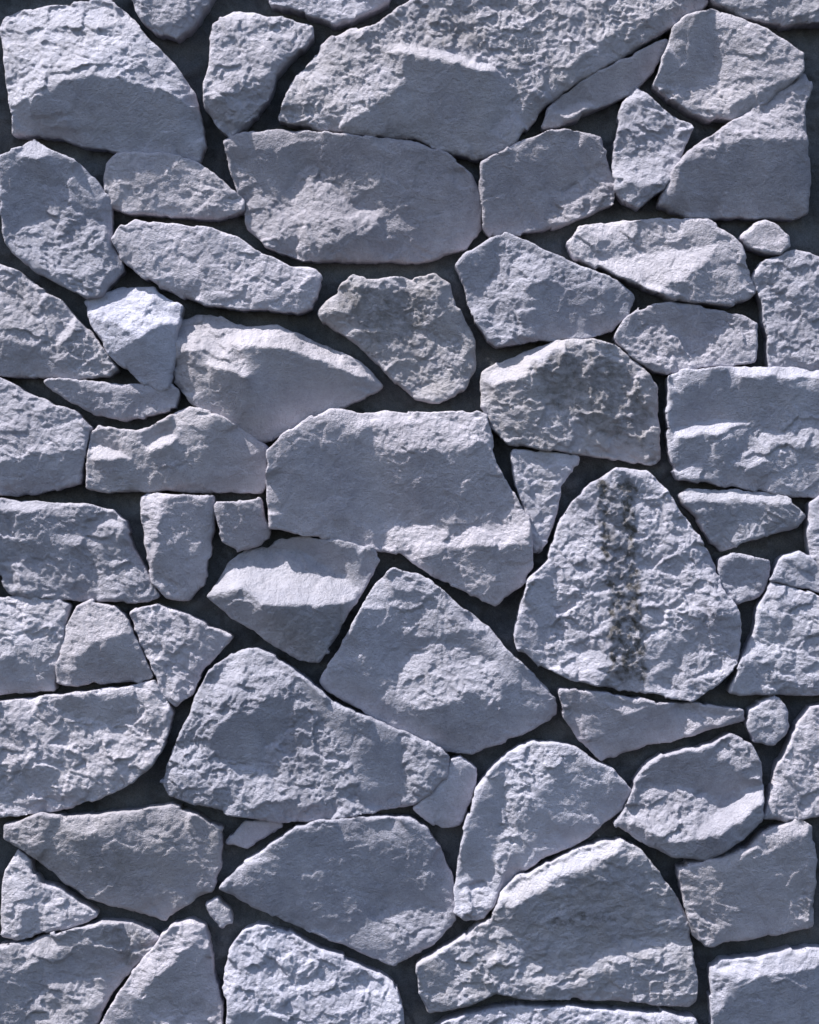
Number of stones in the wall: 65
